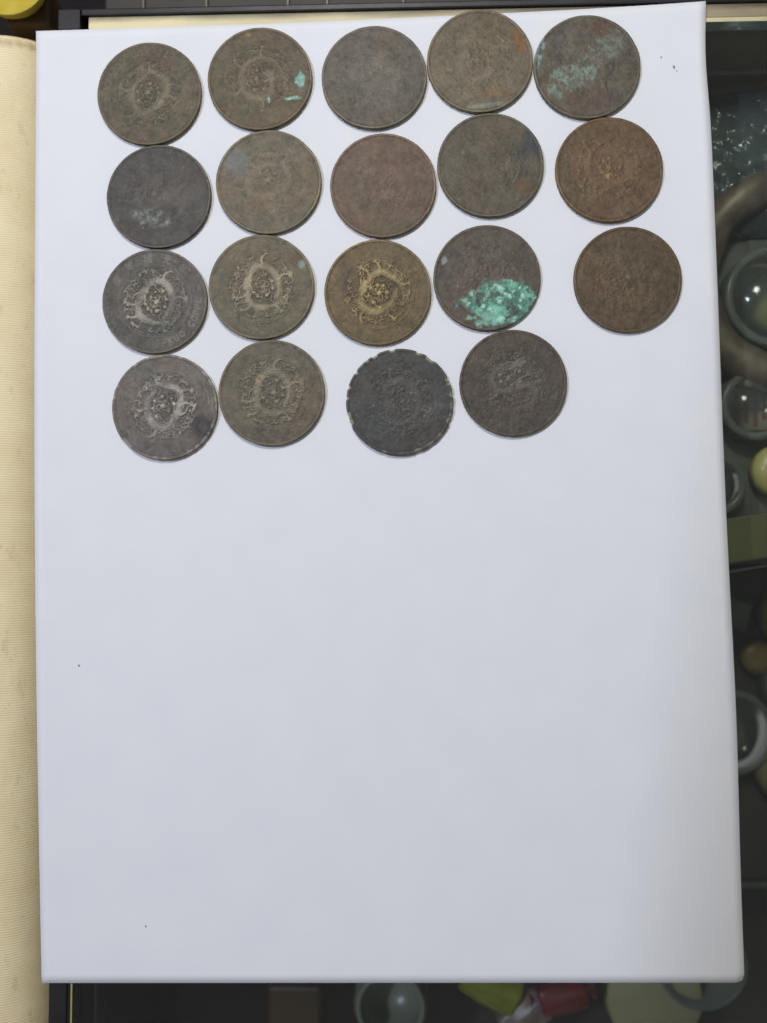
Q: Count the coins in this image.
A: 19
